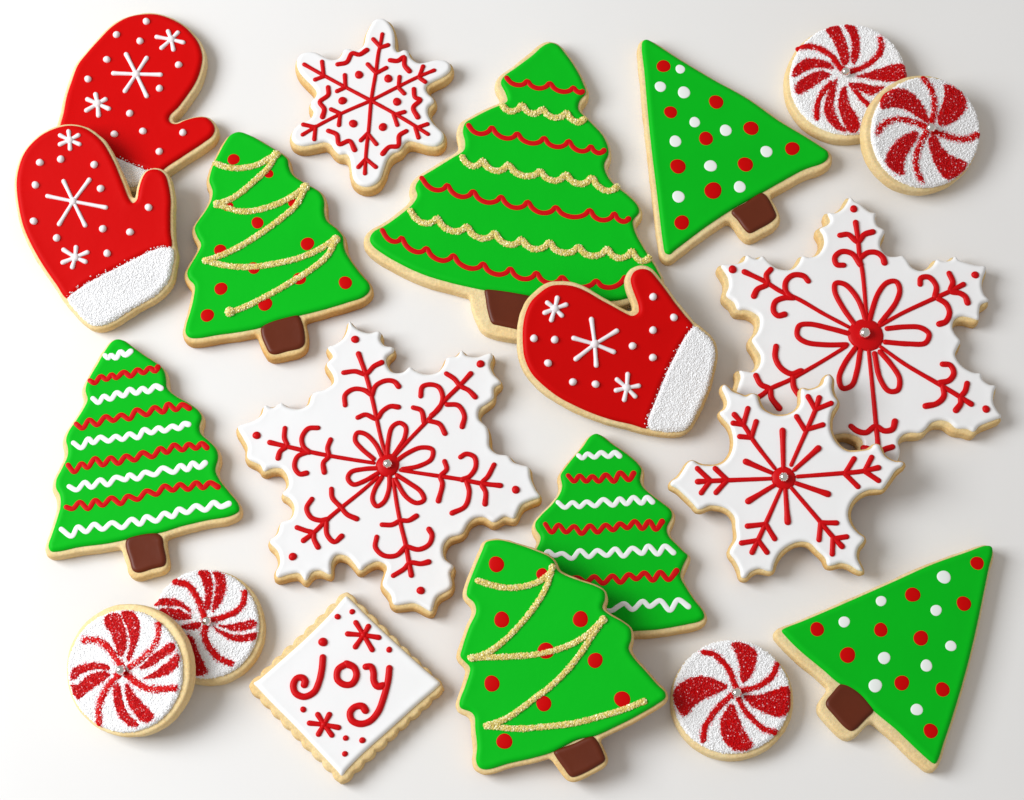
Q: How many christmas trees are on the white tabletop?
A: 7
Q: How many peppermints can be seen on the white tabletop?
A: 5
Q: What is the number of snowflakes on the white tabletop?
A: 4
